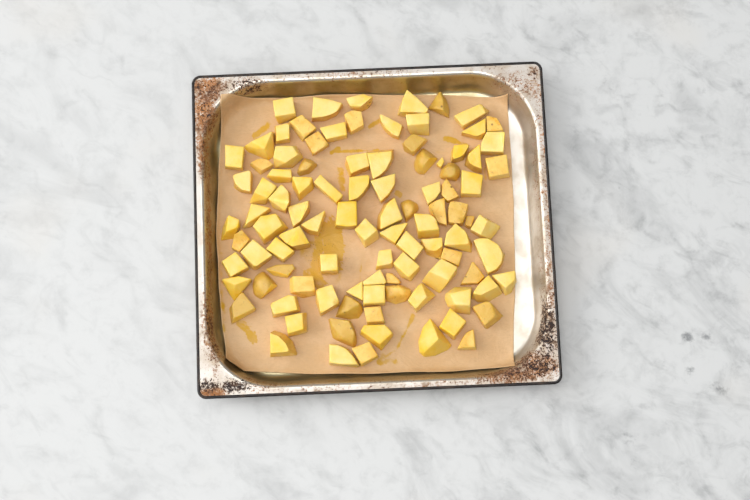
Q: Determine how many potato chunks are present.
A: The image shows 99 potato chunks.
